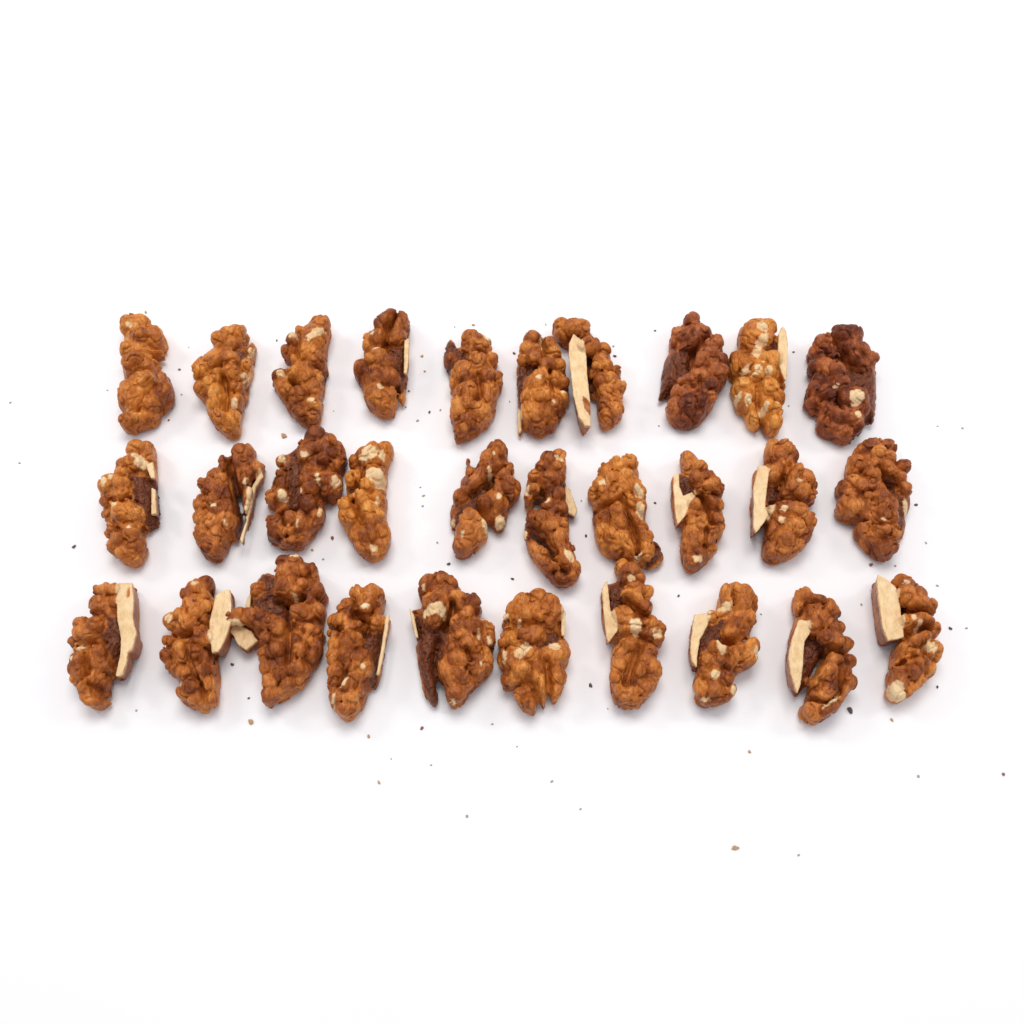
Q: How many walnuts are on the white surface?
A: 30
